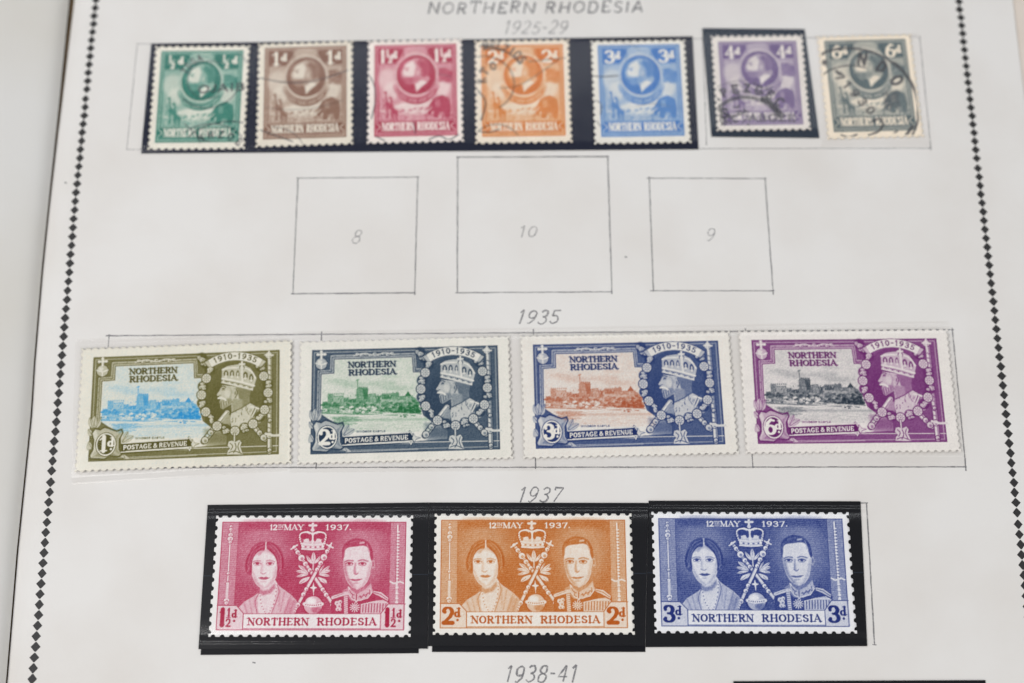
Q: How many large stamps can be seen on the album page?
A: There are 7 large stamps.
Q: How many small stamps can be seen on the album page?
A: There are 7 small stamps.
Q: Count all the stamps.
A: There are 14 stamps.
